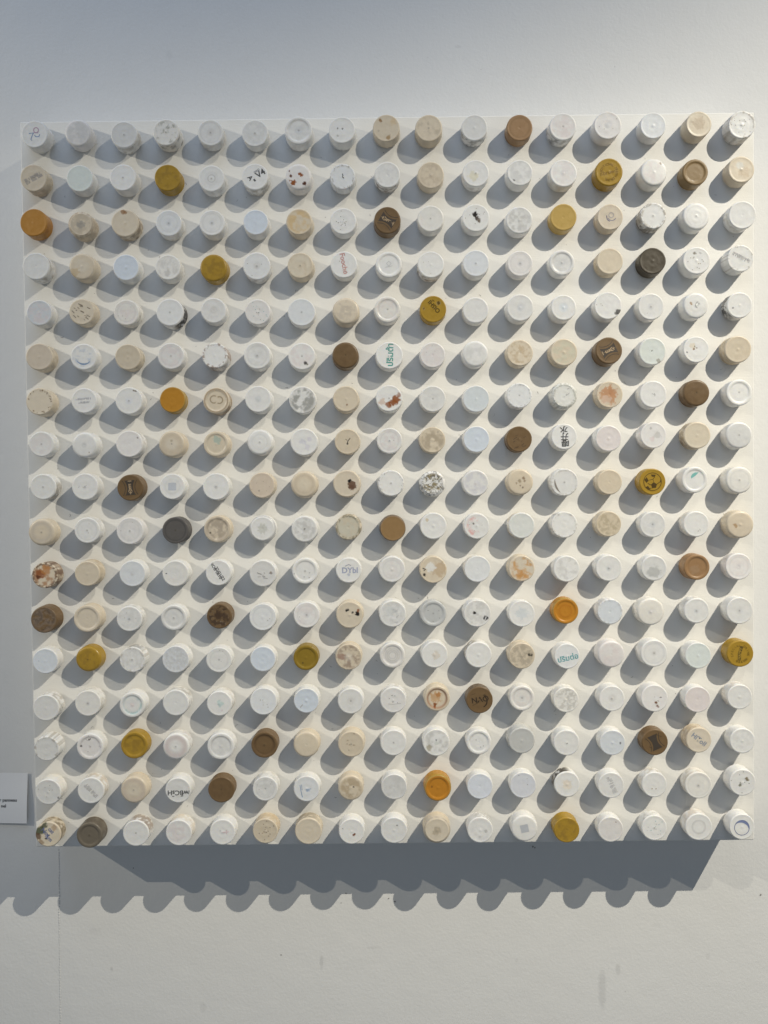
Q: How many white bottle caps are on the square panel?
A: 198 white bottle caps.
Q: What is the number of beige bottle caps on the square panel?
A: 57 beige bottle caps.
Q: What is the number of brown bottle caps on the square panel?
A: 19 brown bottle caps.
